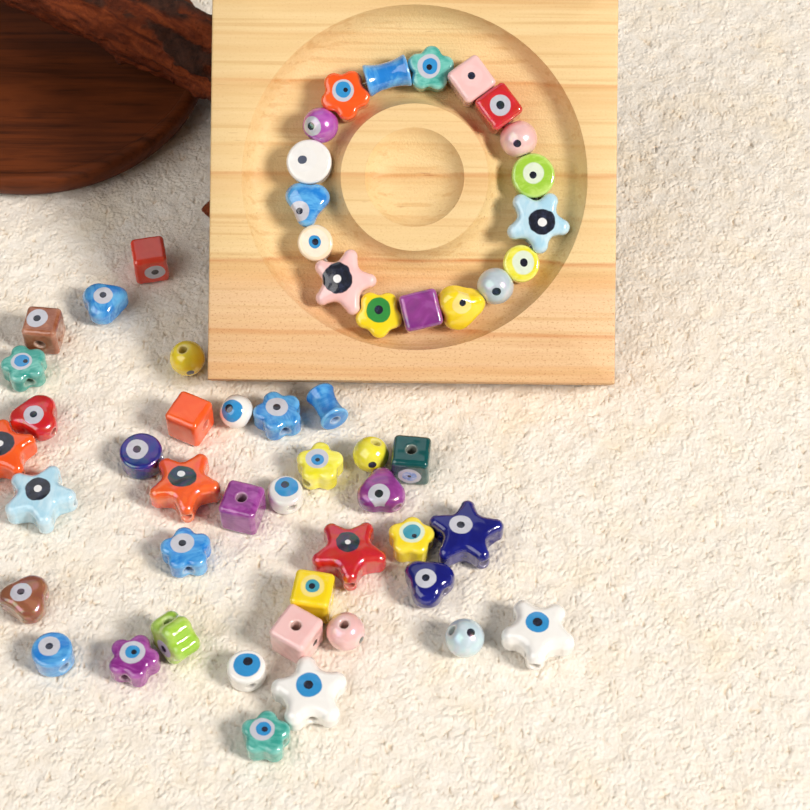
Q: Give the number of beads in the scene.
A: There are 55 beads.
